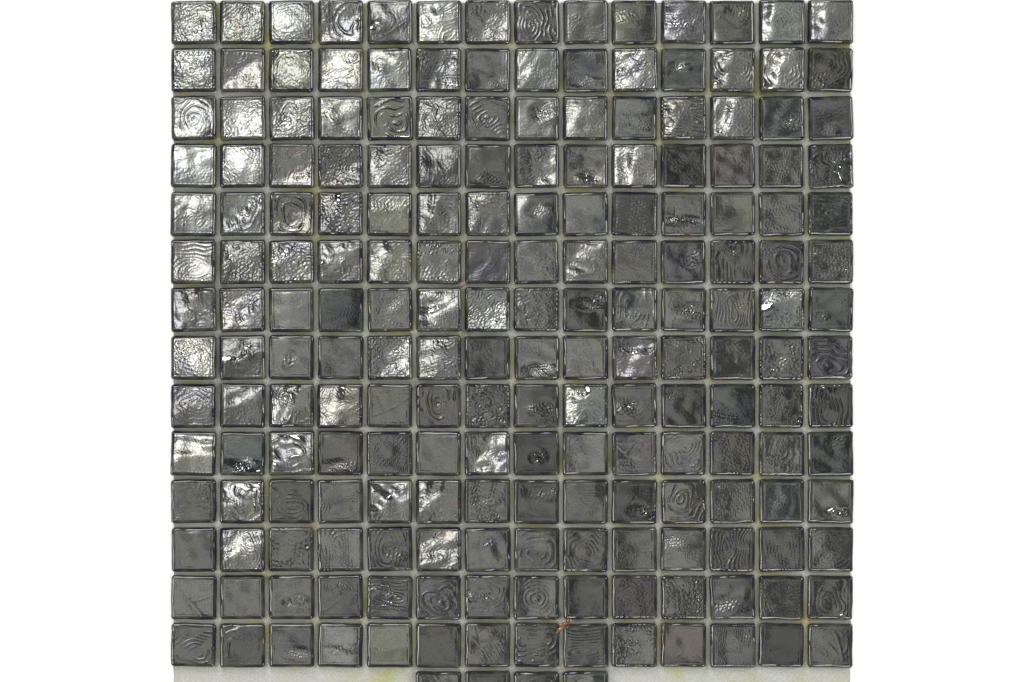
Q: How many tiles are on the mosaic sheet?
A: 200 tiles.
